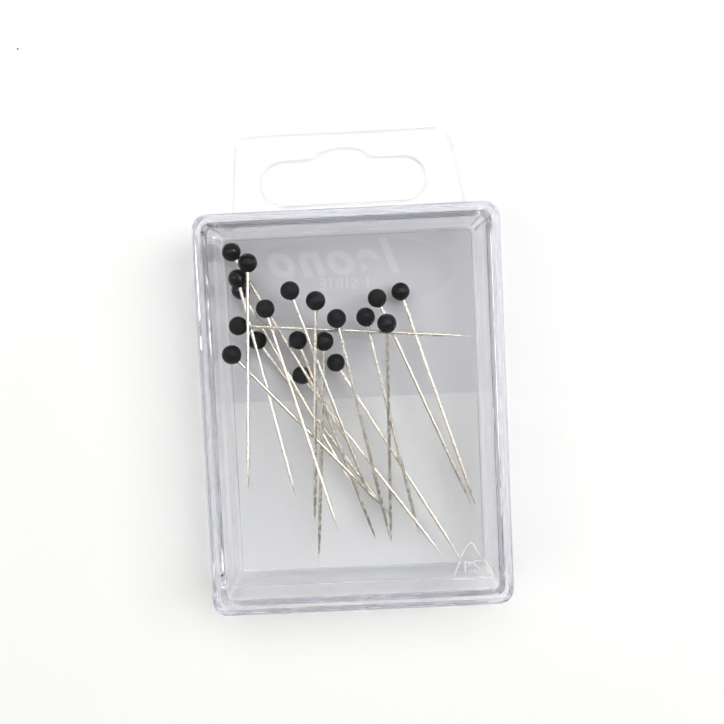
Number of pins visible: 19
